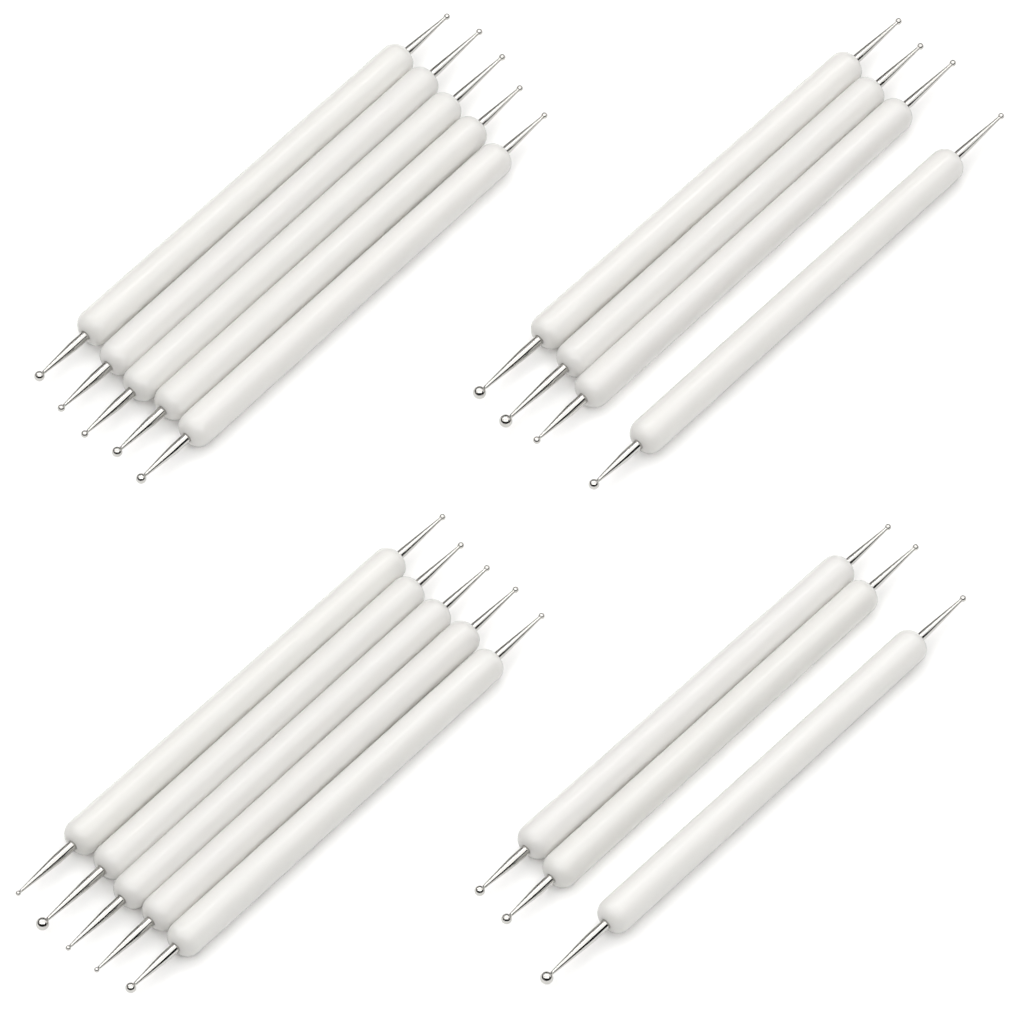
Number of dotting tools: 17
